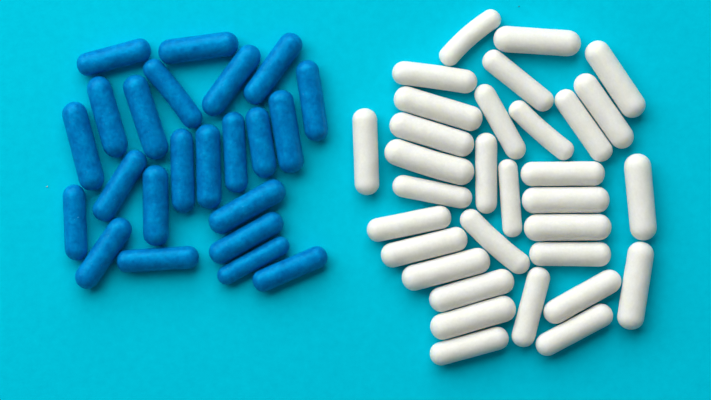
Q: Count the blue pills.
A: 23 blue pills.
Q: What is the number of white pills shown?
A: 32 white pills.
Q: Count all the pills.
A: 55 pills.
